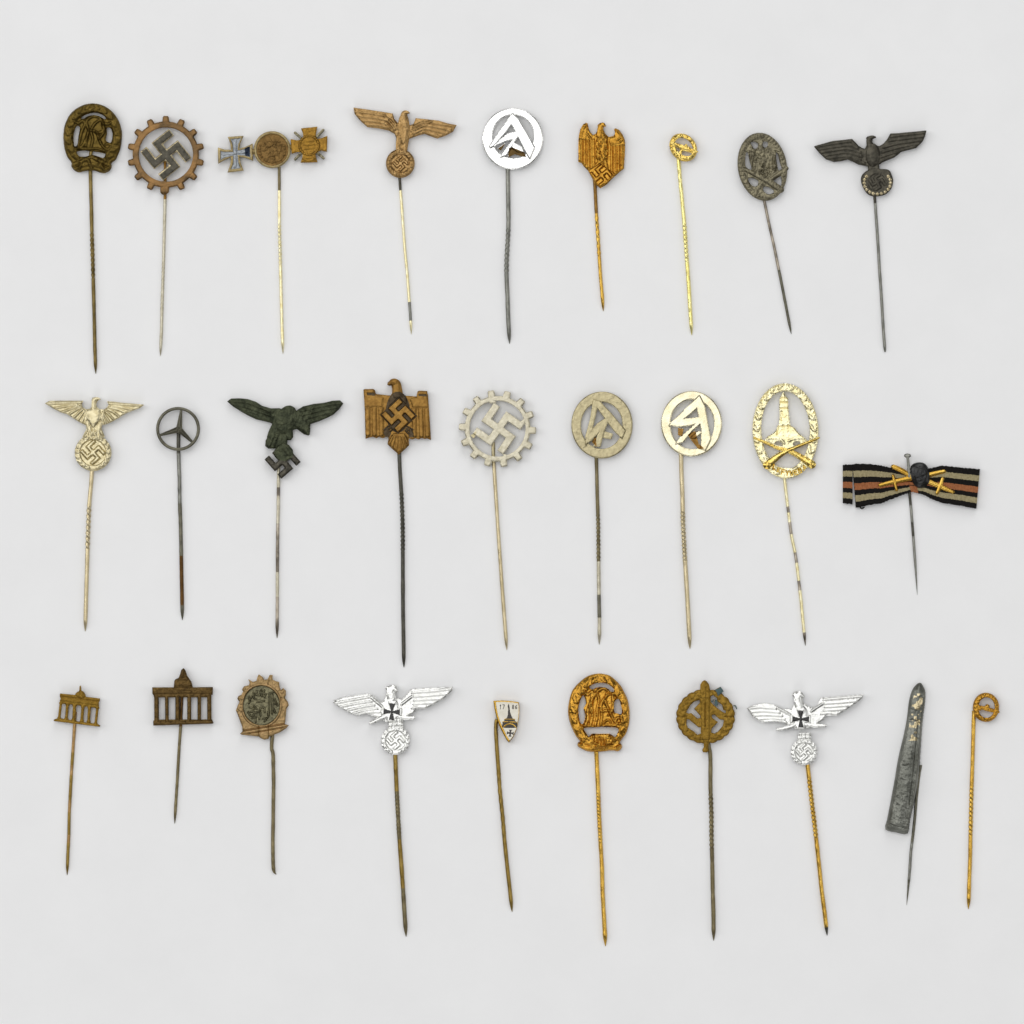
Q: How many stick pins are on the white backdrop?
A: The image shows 28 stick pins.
